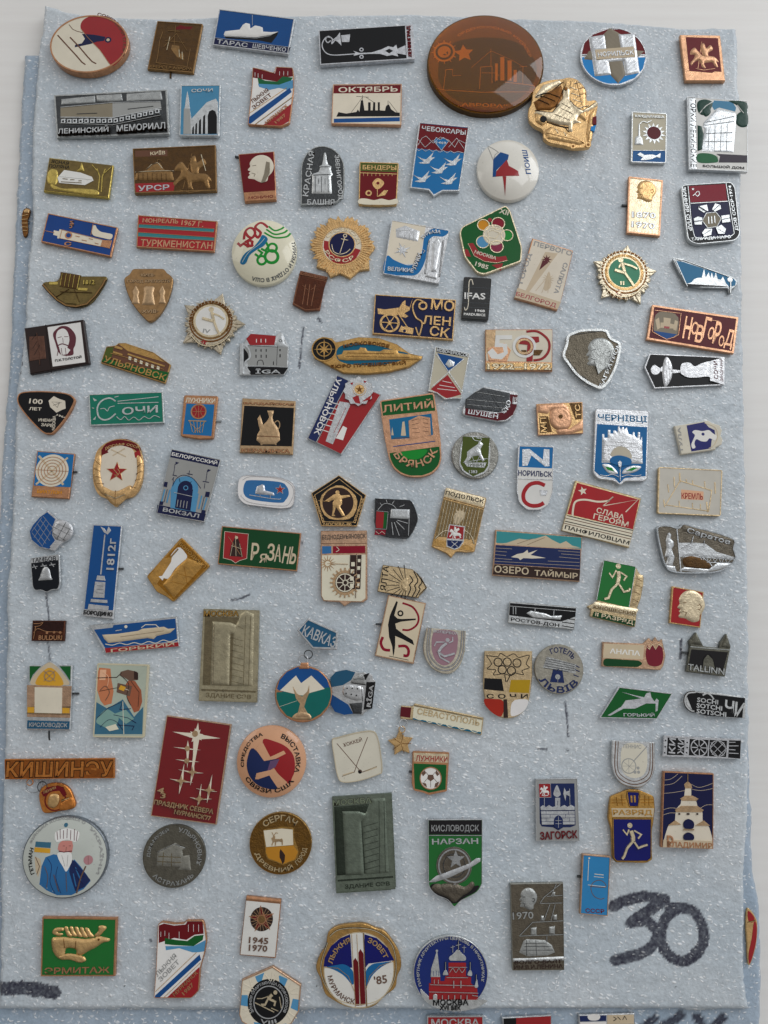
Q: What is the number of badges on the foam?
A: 124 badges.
